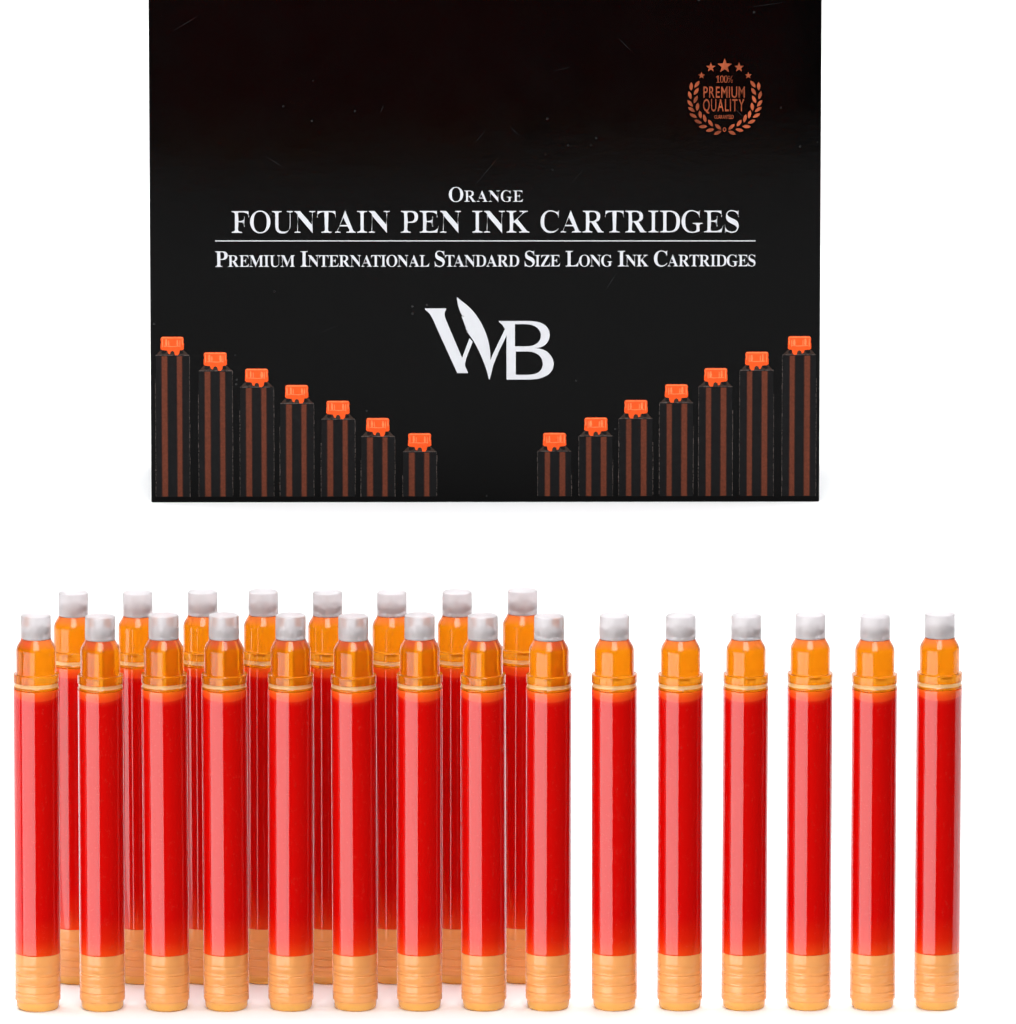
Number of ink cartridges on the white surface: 23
